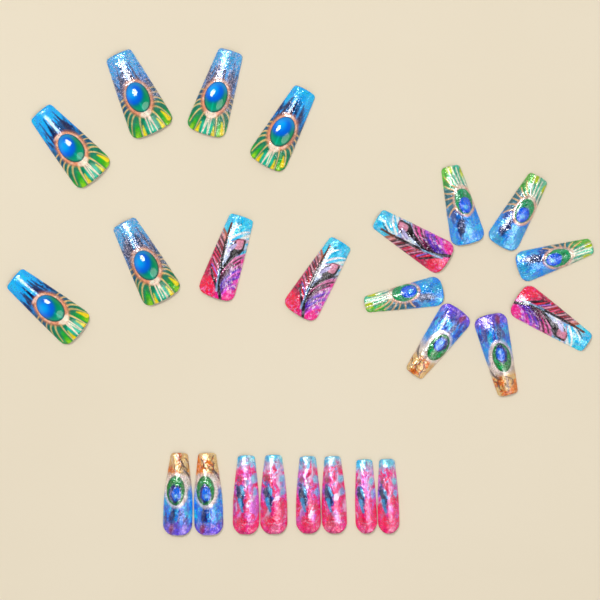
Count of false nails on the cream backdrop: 24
